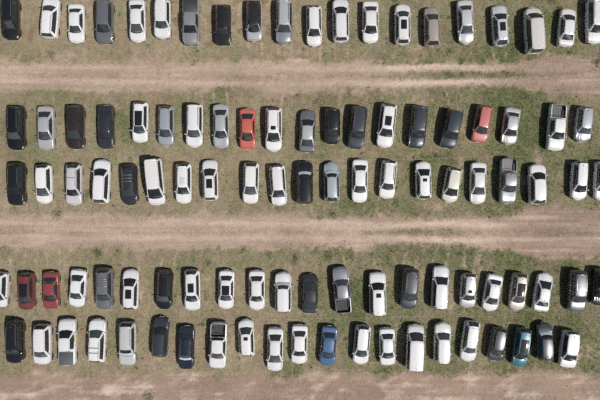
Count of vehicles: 104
